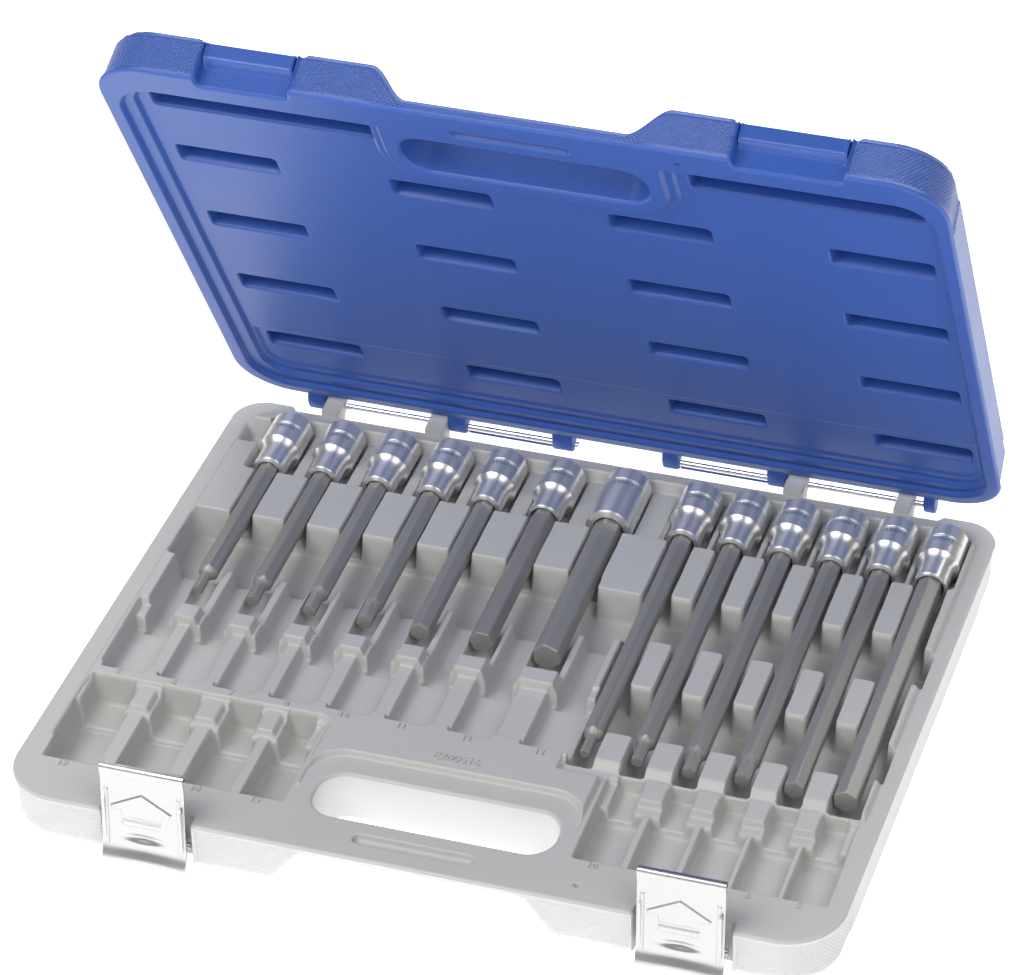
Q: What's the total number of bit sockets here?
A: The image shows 13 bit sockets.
